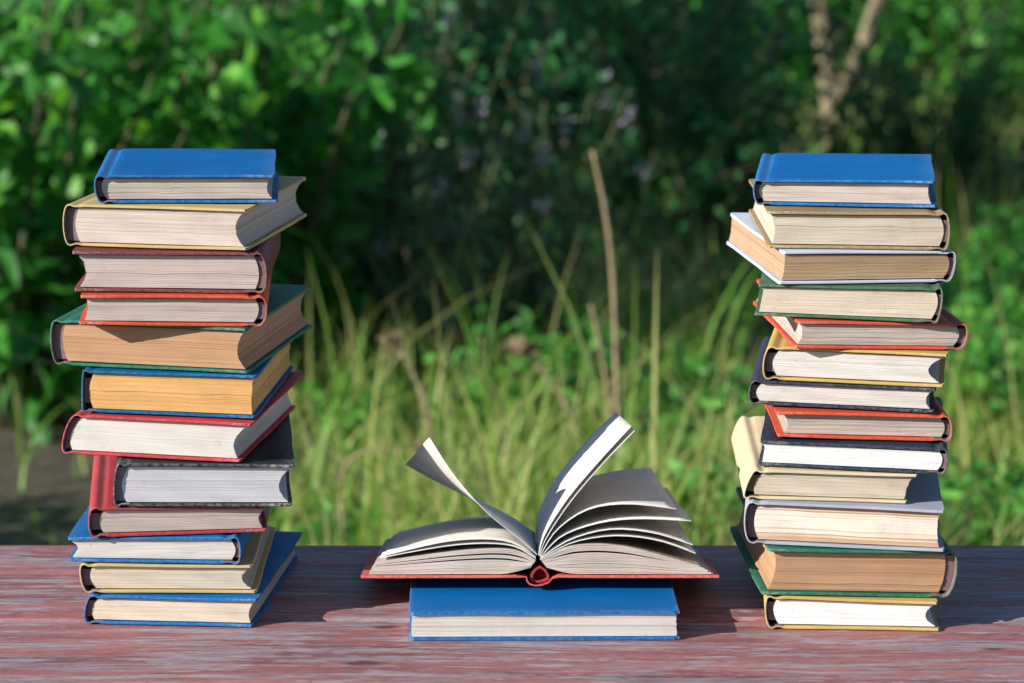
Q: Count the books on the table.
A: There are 27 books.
